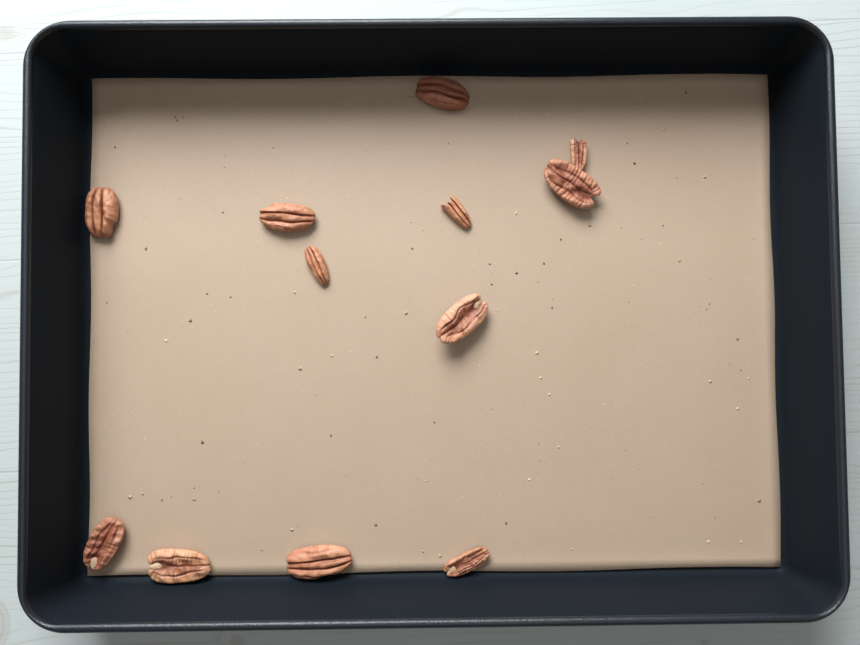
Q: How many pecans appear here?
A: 12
